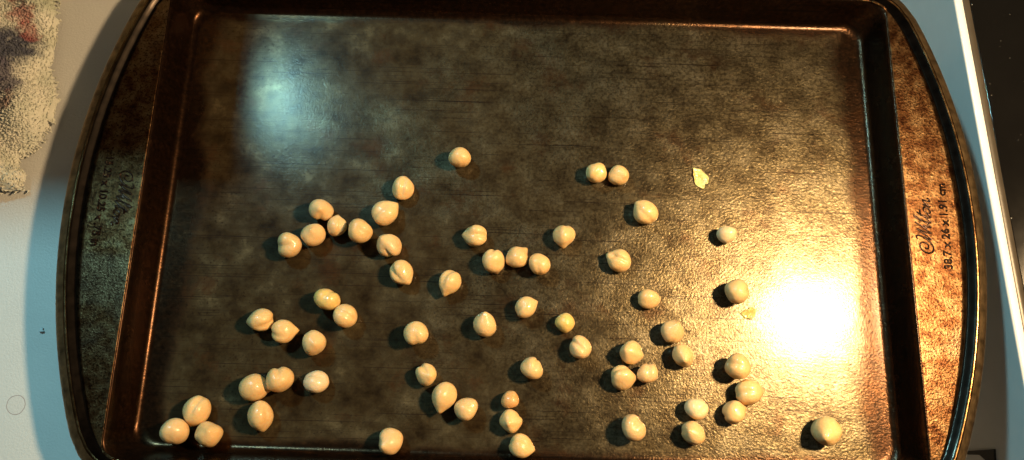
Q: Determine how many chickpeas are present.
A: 60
